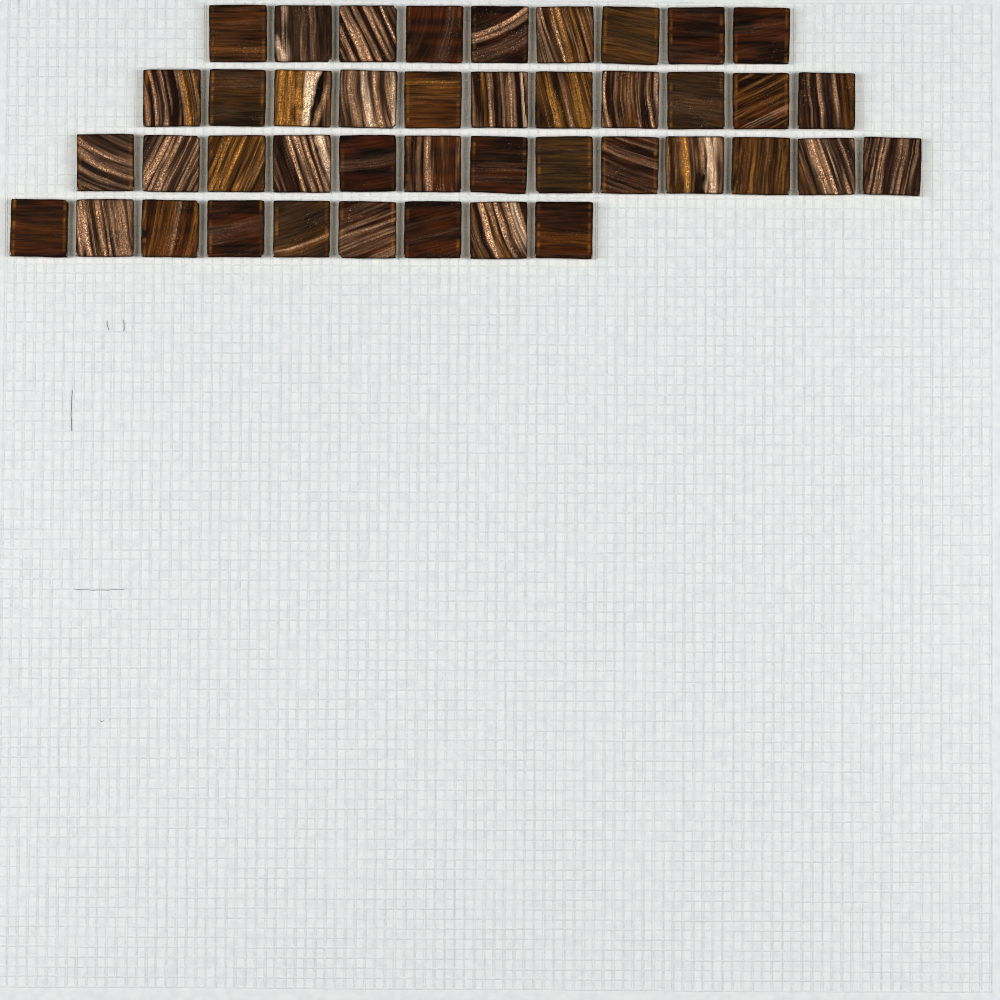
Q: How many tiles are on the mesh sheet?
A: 42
